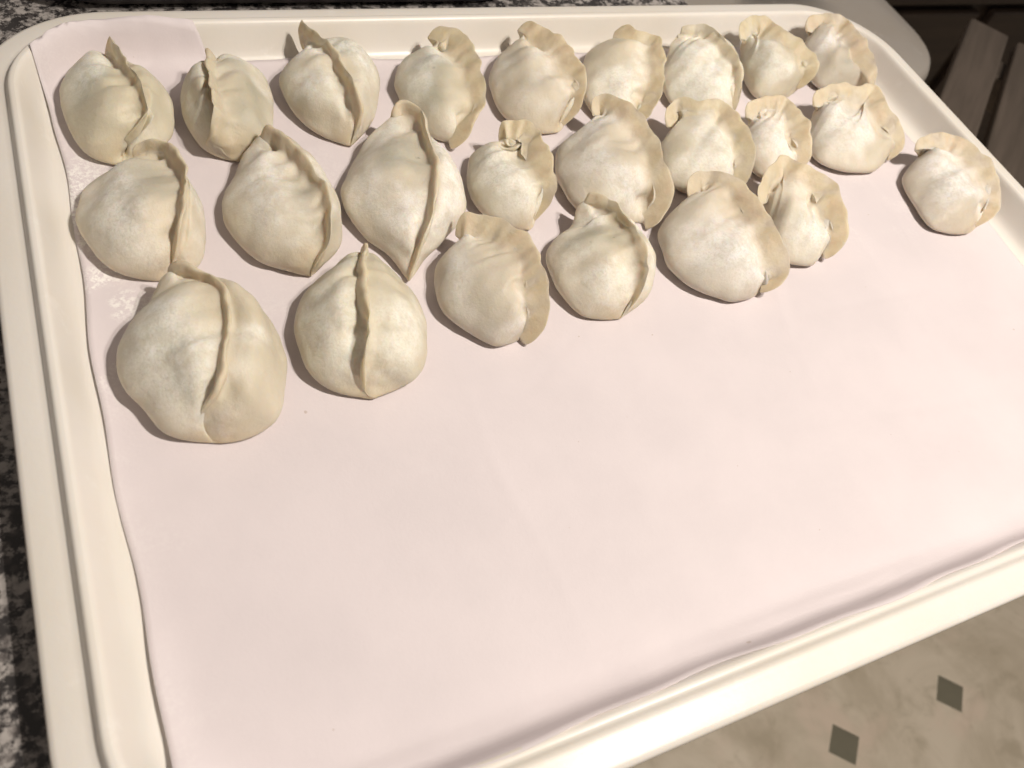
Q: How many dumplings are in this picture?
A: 24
